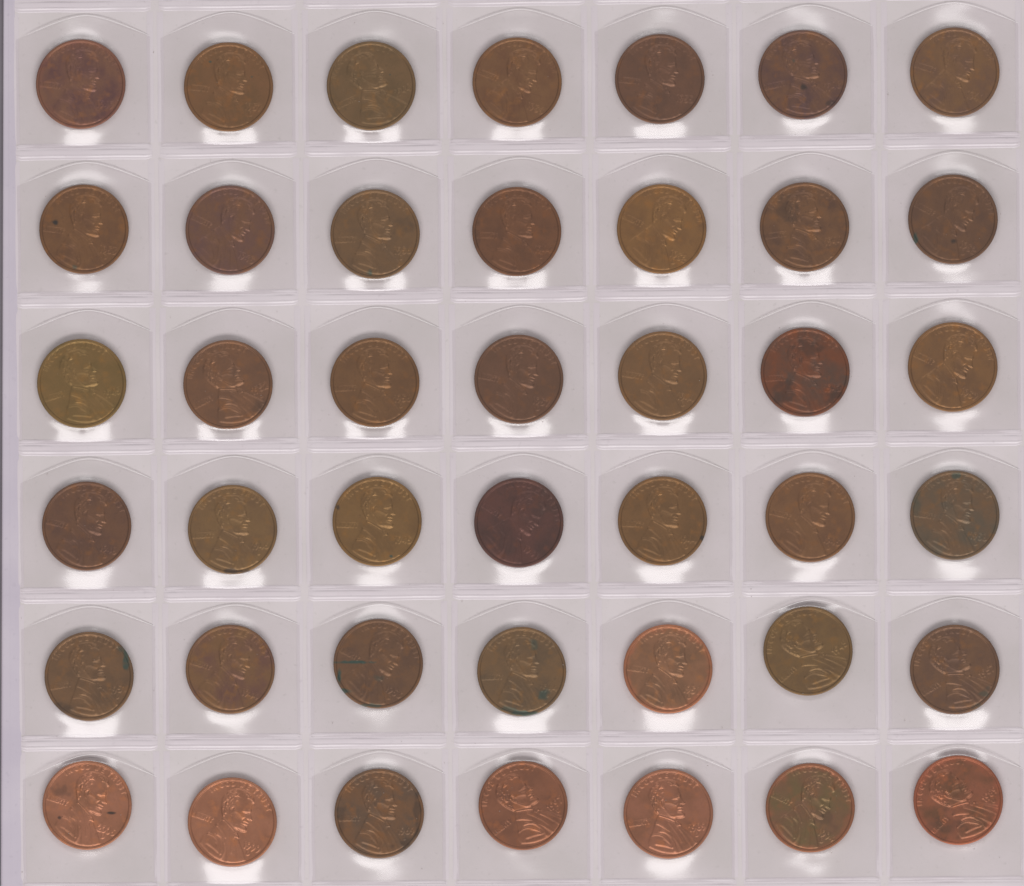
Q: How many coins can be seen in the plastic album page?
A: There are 42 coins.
